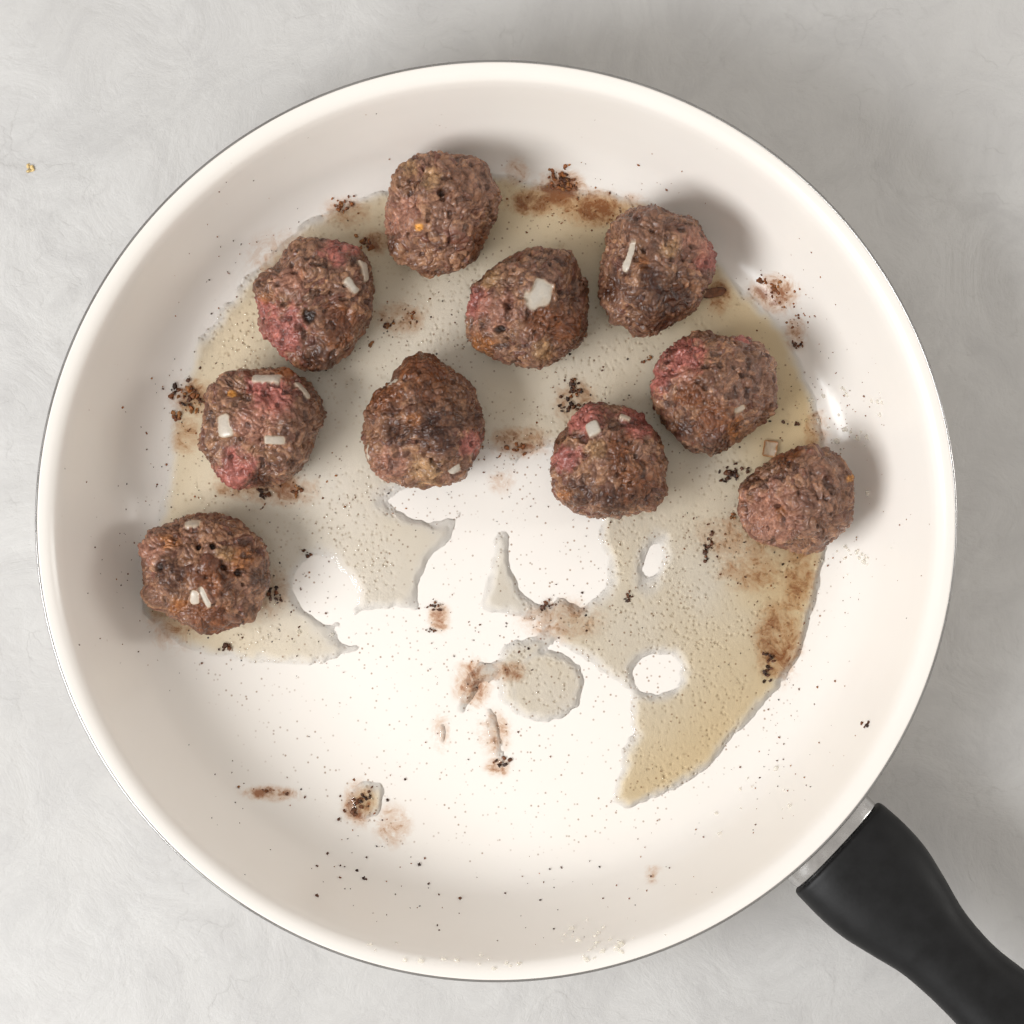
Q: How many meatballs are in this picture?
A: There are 10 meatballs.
